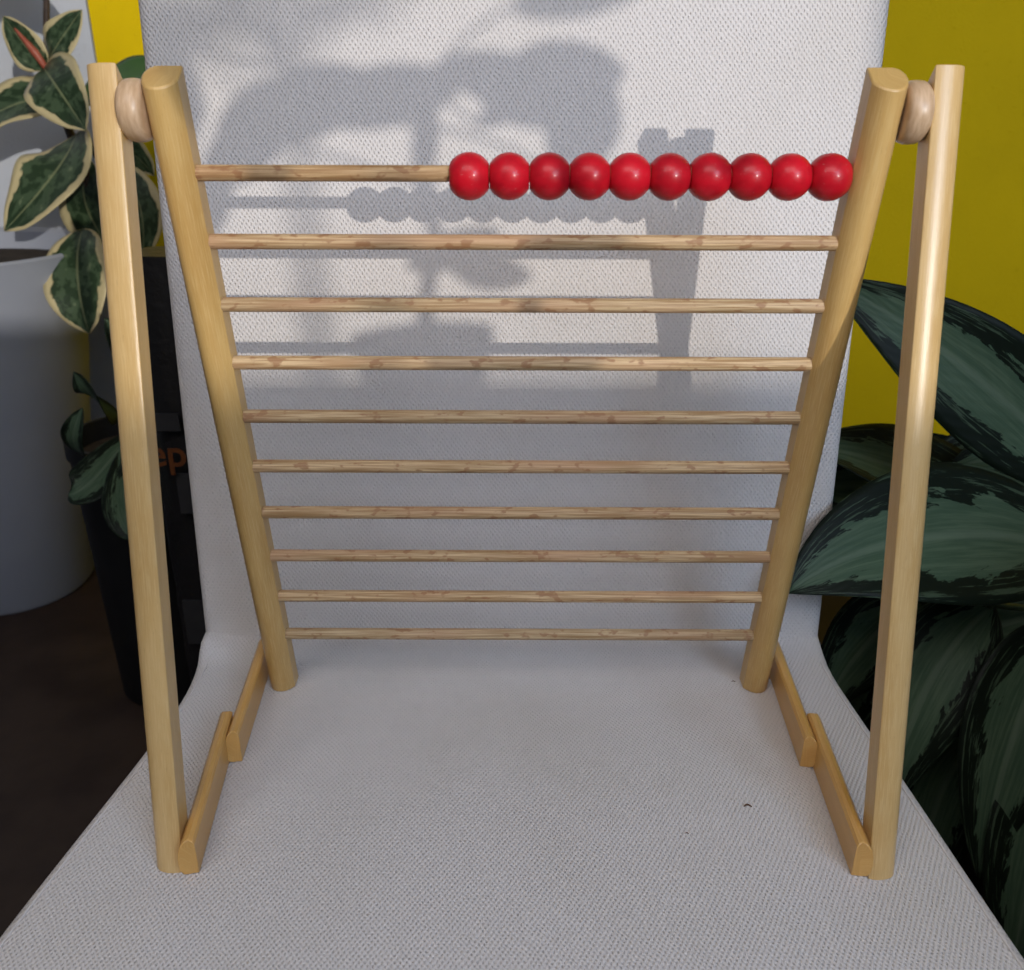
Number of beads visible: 10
